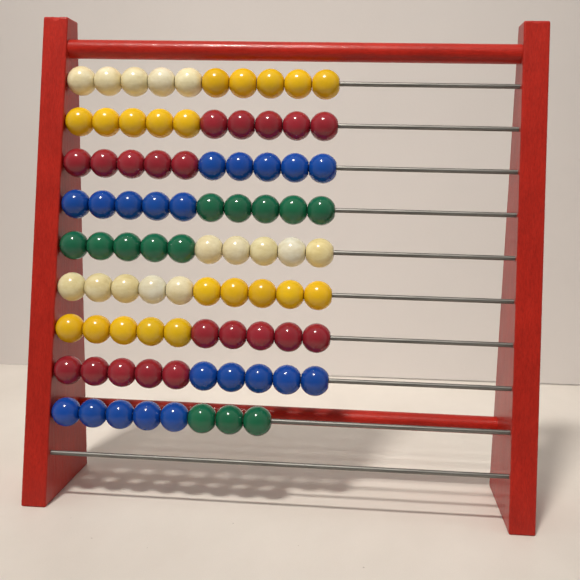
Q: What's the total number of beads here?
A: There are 88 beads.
